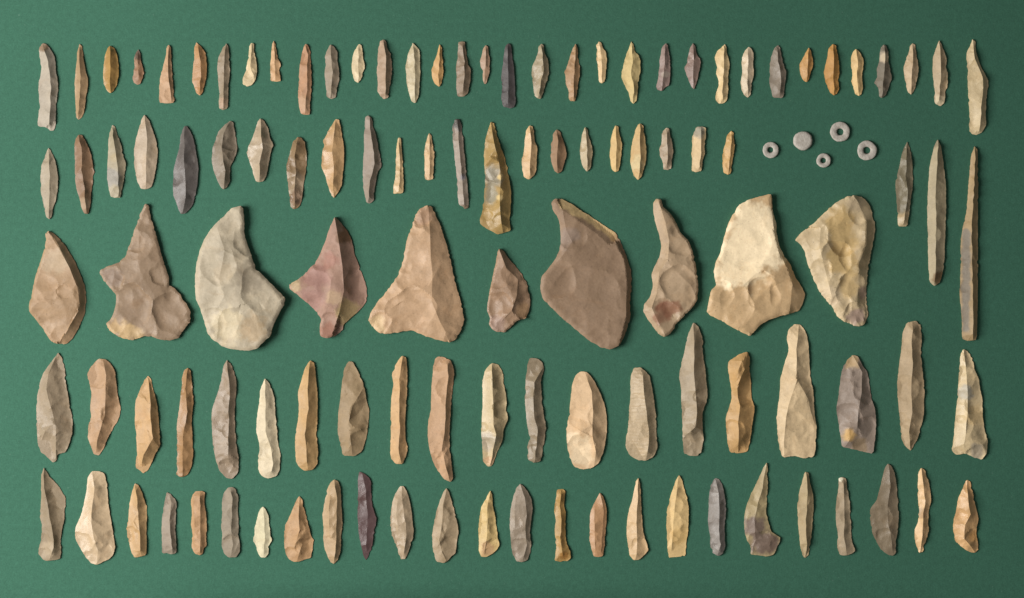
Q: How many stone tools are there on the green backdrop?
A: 114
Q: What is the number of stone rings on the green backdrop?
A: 4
